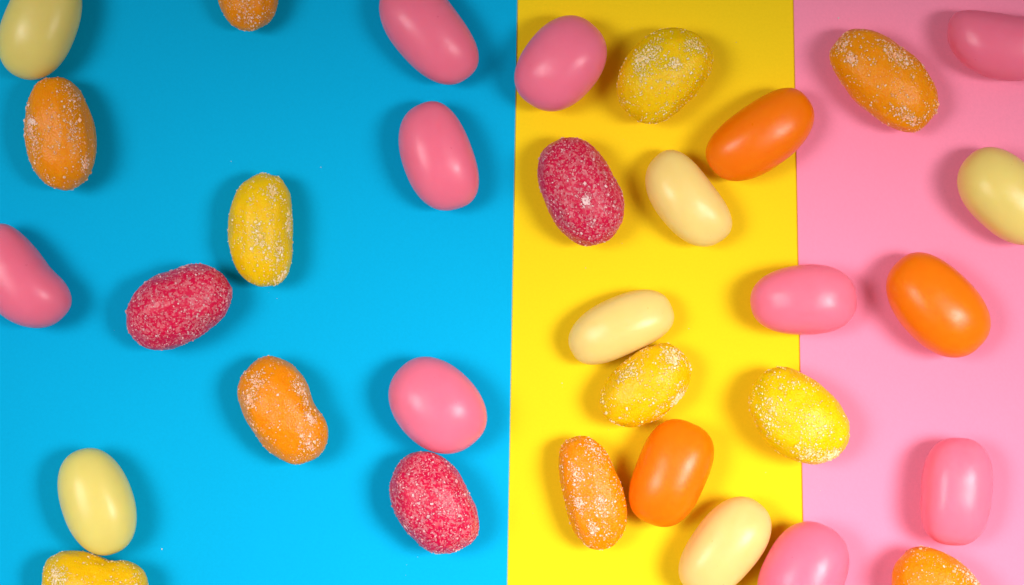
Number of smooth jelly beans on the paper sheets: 18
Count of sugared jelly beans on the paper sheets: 14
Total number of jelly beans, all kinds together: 32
